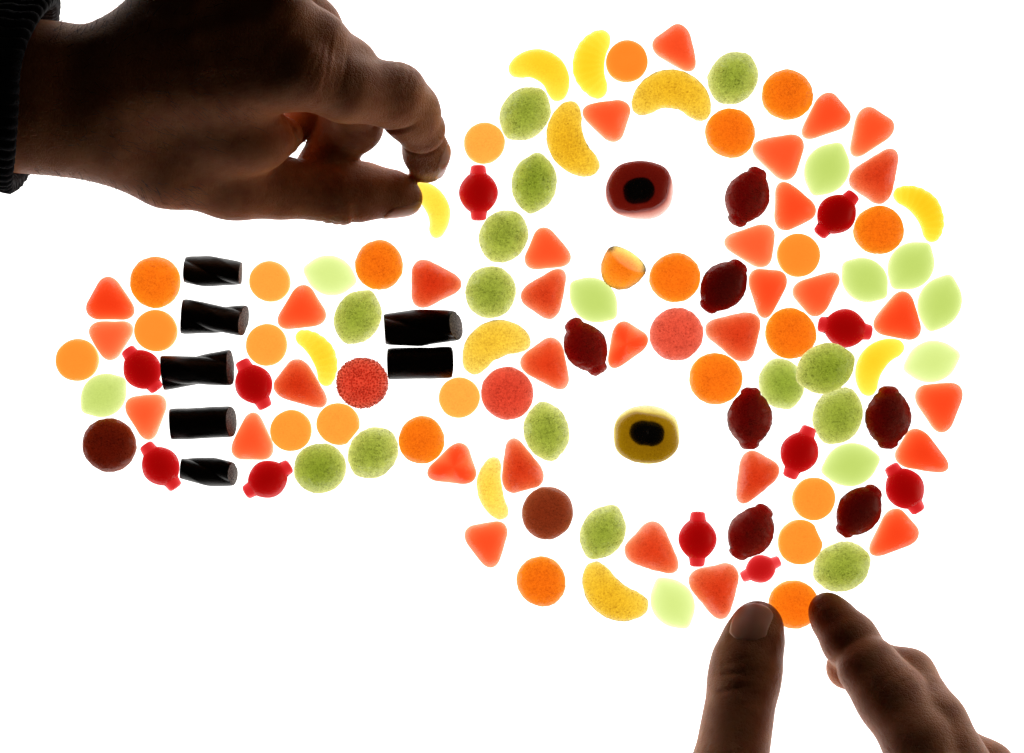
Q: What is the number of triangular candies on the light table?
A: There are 32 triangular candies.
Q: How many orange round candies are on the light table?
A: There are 24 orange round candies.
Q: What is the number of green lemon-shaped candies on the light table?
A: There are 24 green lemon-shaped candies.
